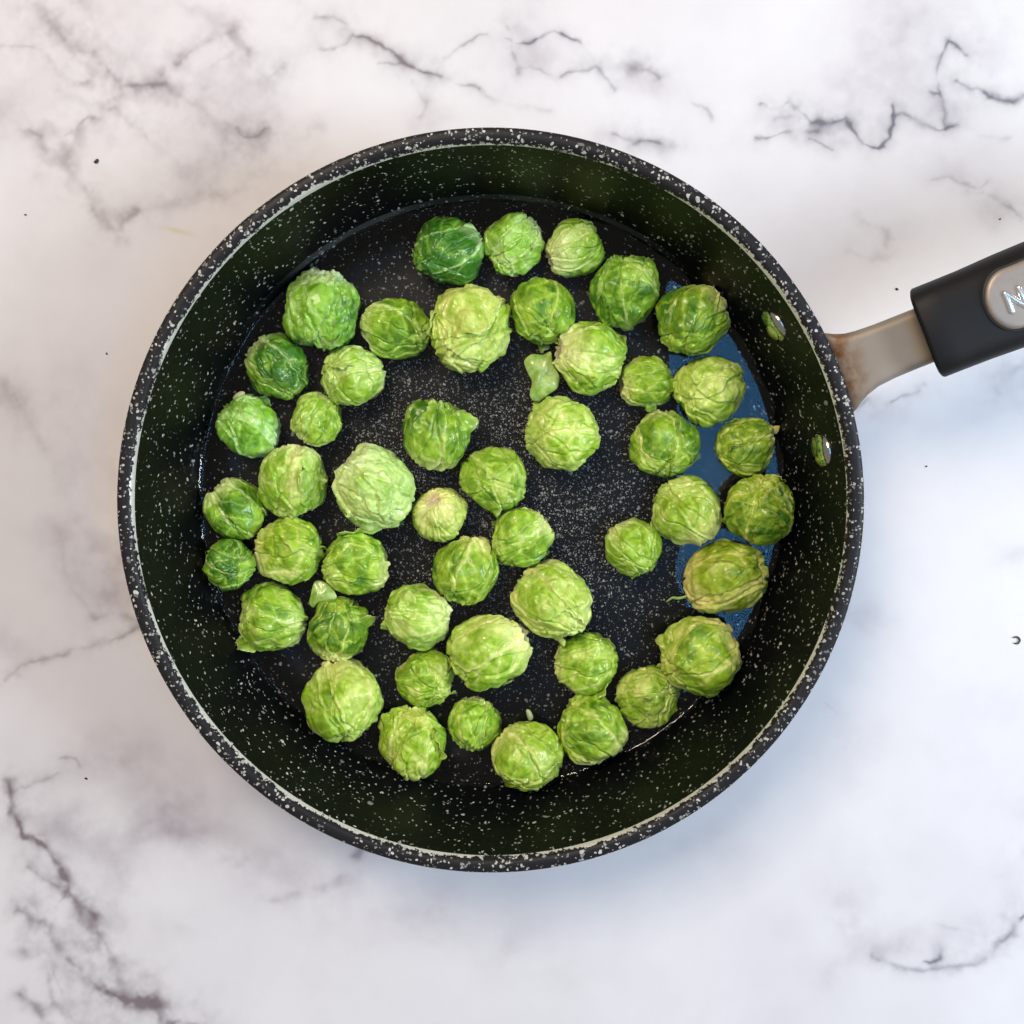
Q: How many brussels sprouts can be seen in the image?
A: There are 48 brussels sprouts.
